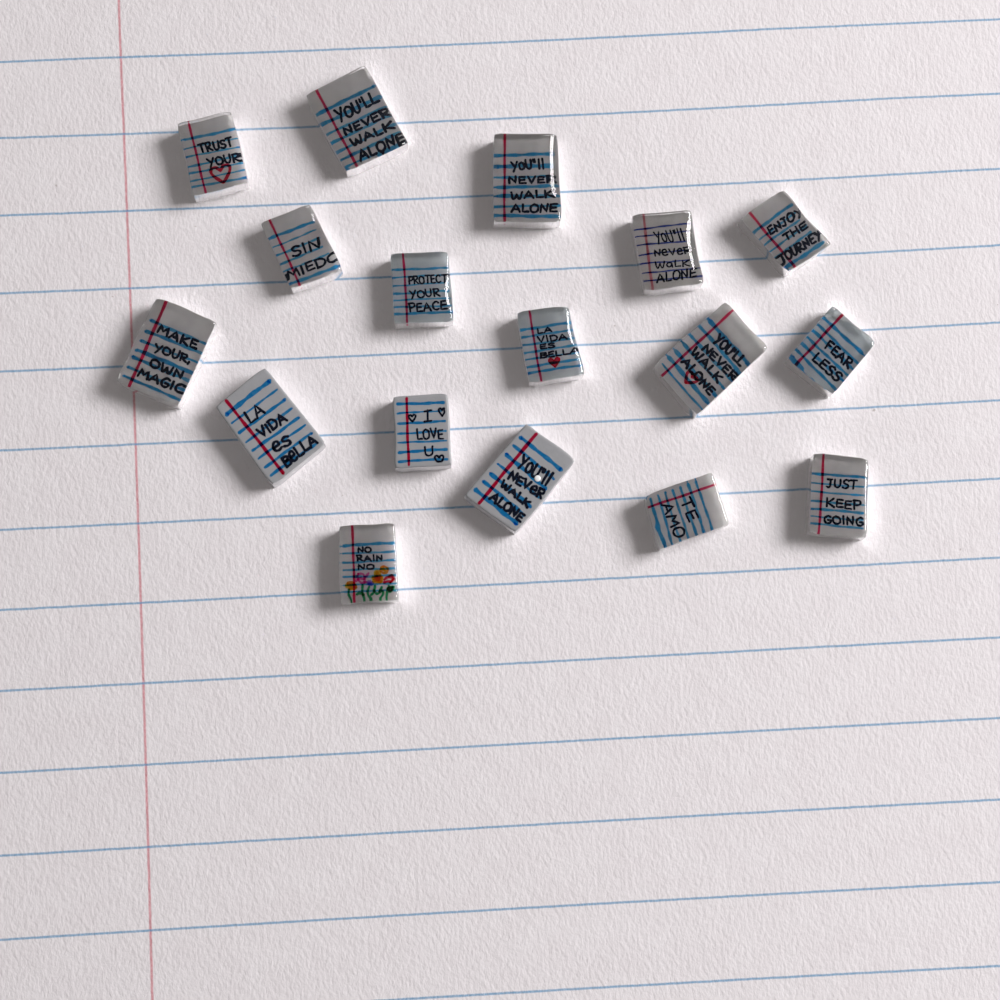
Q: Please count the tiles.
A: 17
